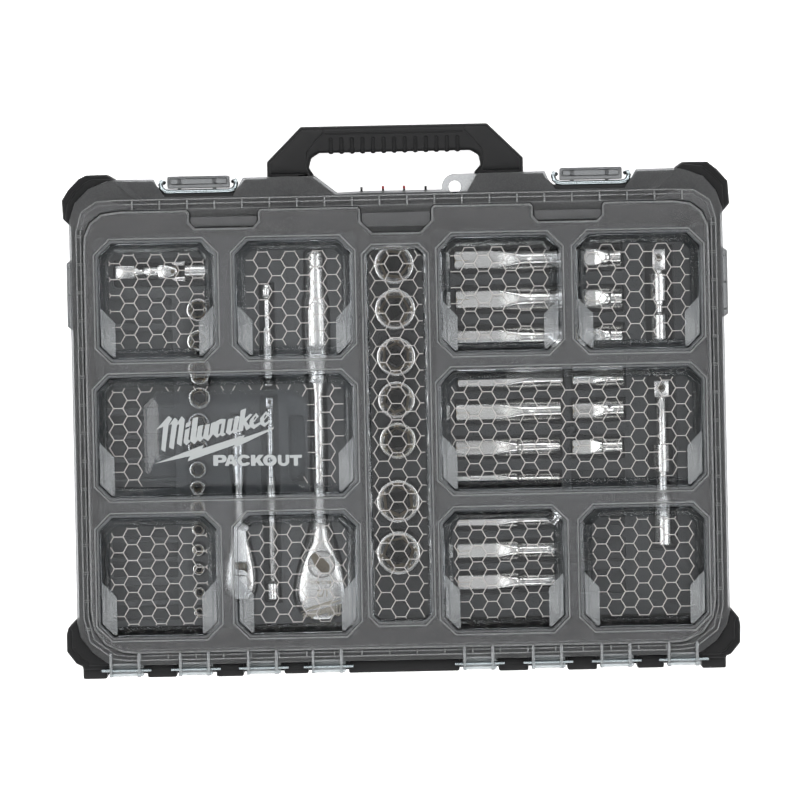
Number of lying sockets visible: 16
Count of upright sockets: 21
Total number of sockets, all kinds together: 37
